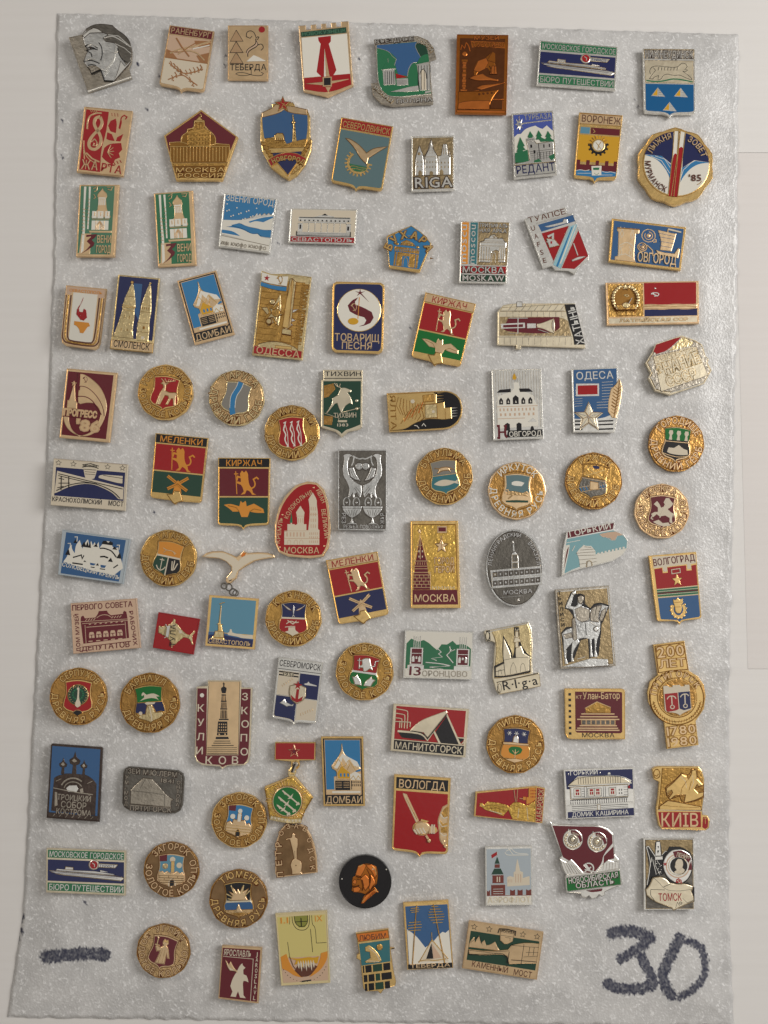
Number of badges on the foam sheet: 97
